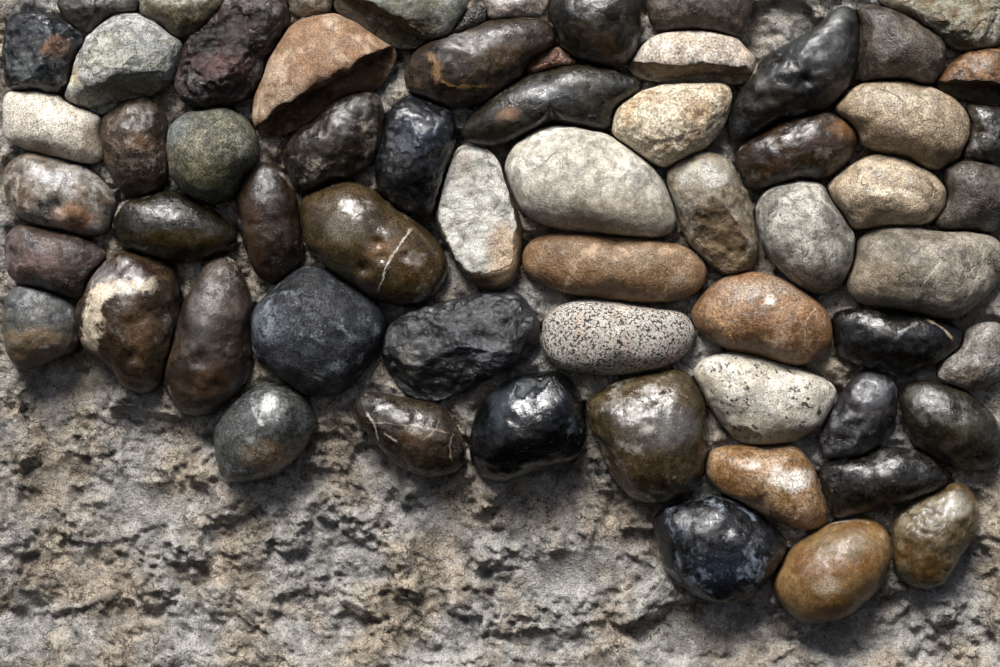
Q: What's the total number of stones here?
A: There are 63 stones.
